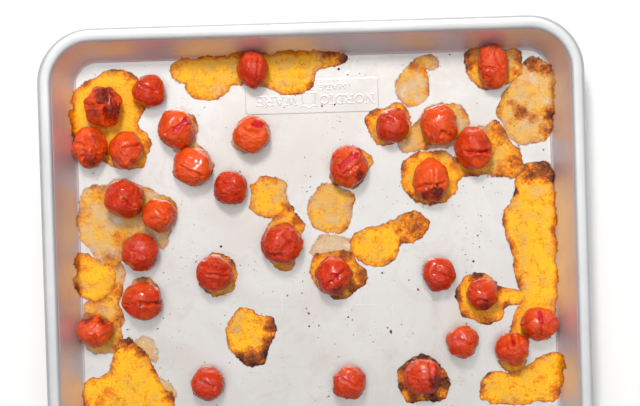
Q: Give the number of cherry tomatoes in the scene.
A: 31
